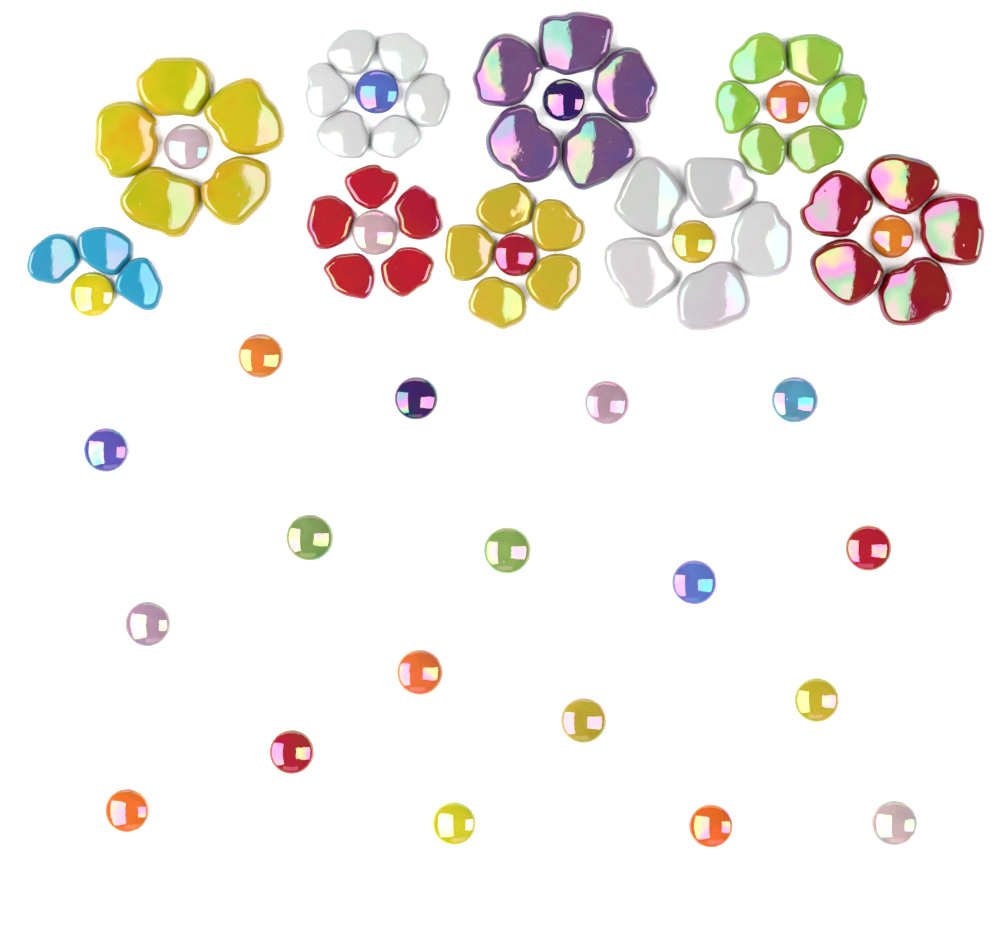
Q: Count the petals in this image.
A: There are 45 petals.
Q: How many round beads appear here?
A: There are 27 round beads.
